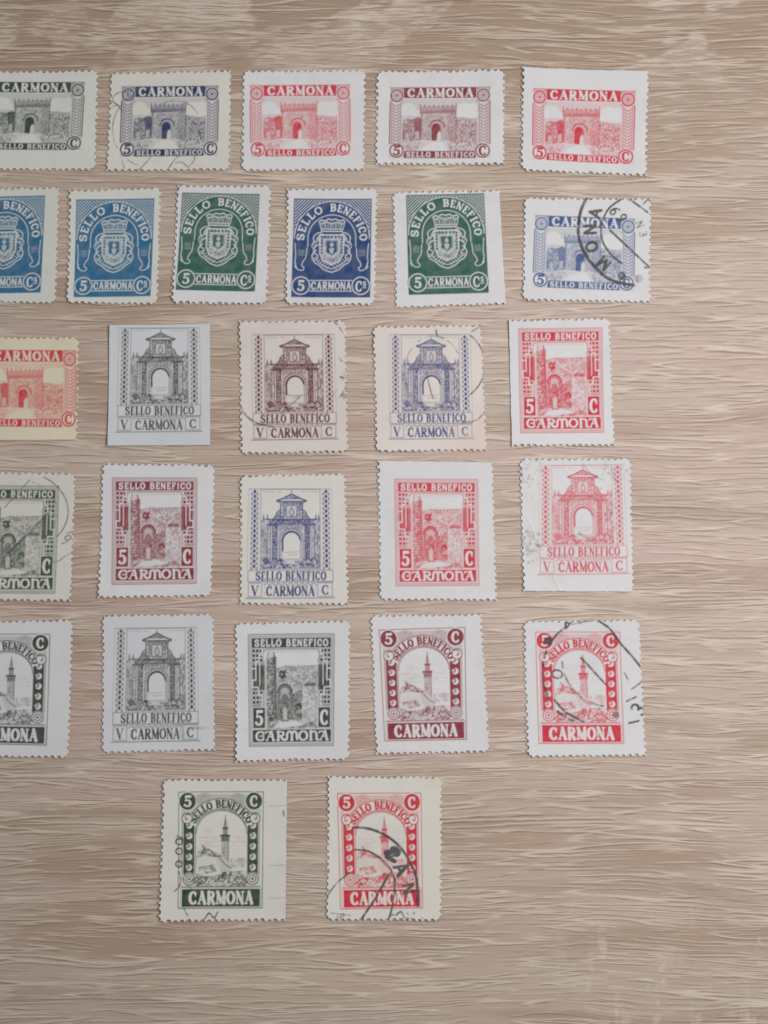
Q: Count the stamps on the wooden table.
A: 28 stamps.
